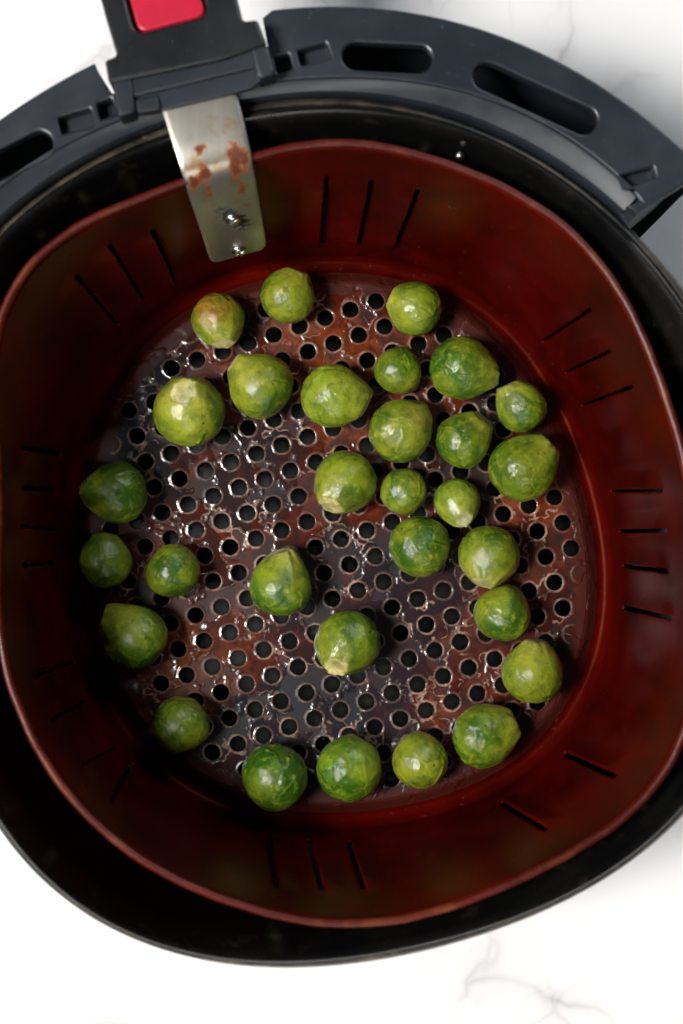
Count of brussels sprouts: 30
